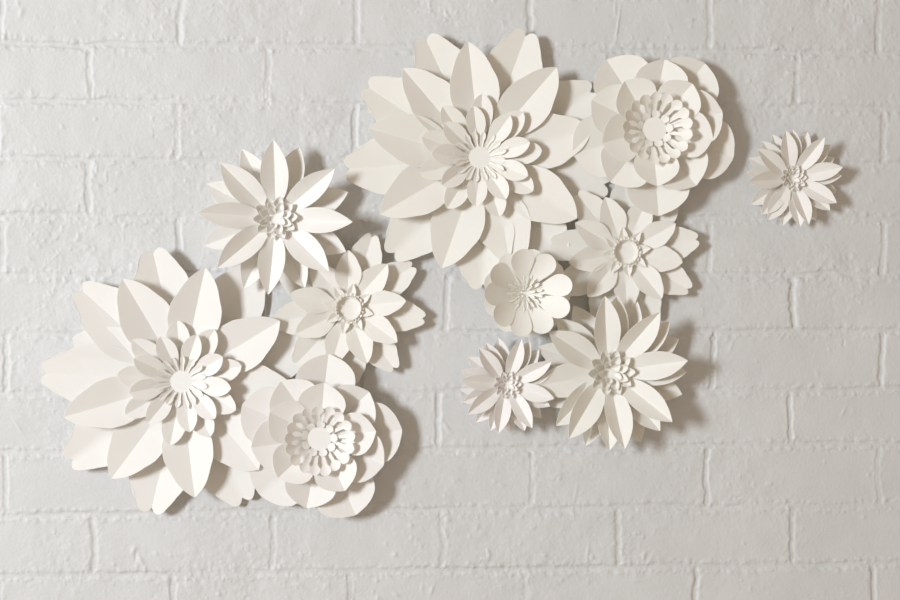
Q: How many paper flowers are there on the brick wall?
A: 11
